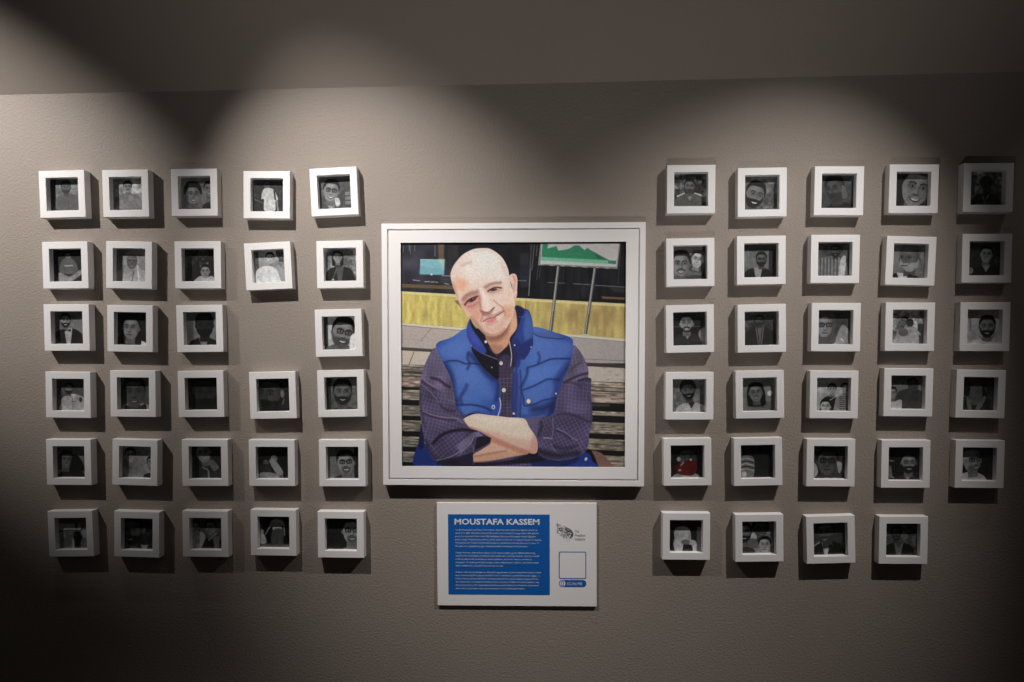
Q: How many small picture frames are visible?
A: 58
